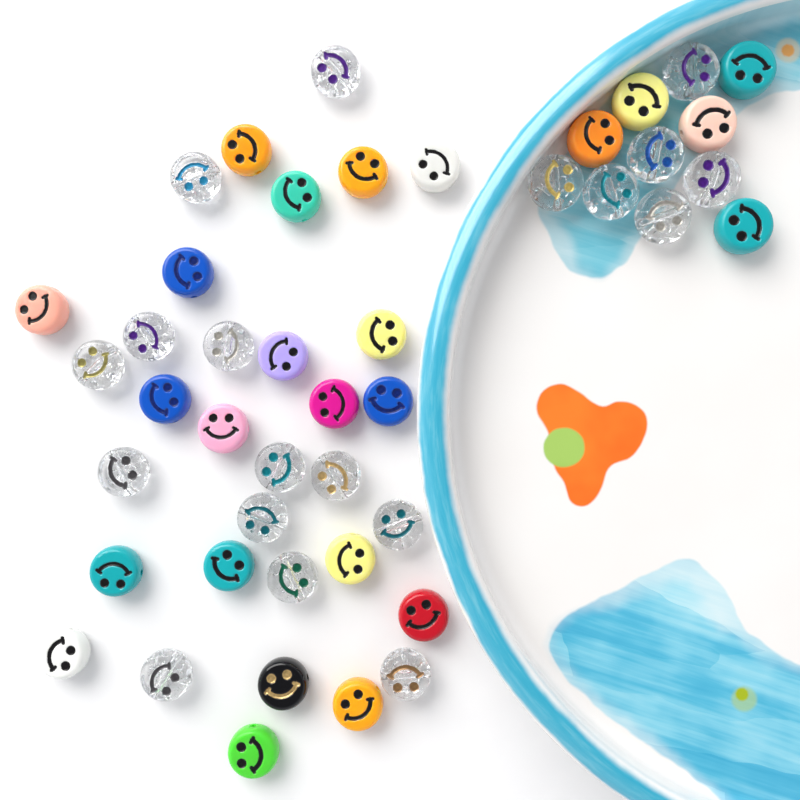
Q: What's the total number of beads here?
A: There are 44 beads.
